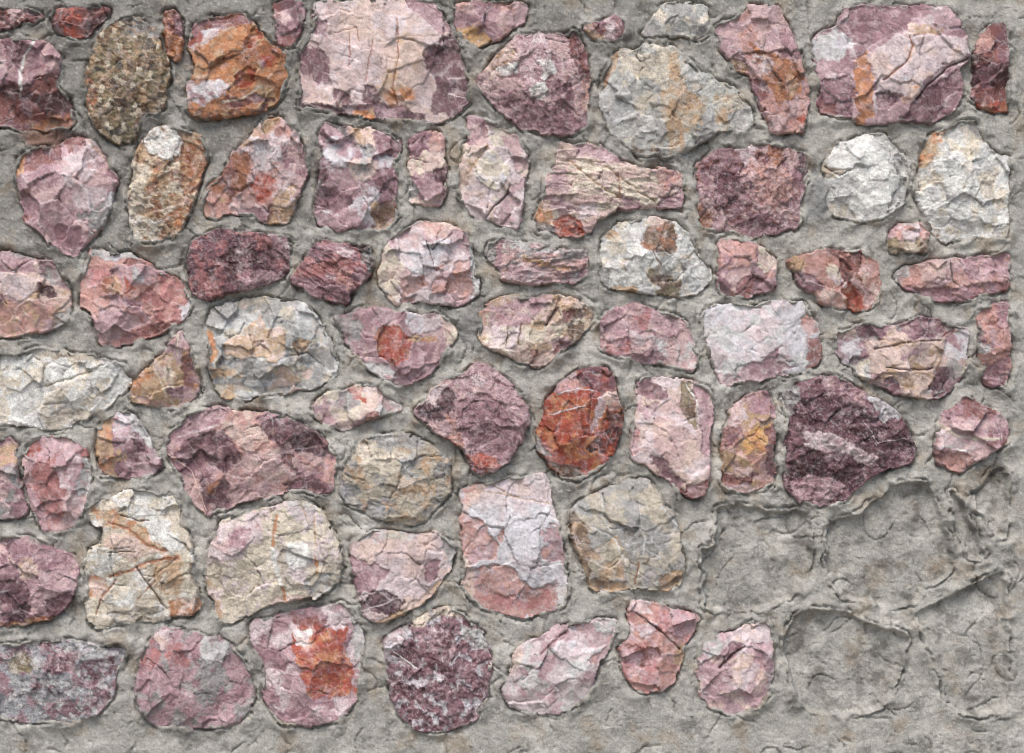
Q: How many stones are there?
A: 71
